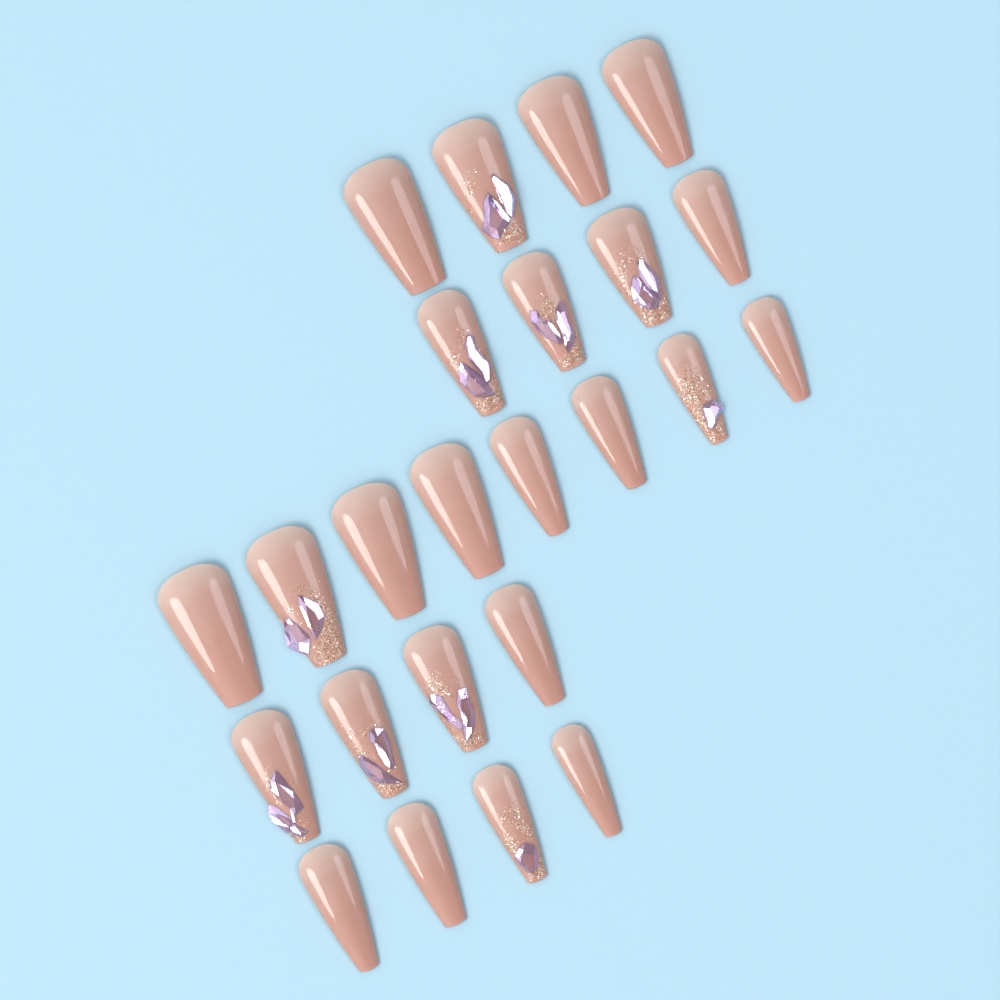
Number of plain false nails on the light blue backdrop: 14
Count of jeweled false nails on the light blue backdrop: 10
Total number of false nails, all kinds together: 24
